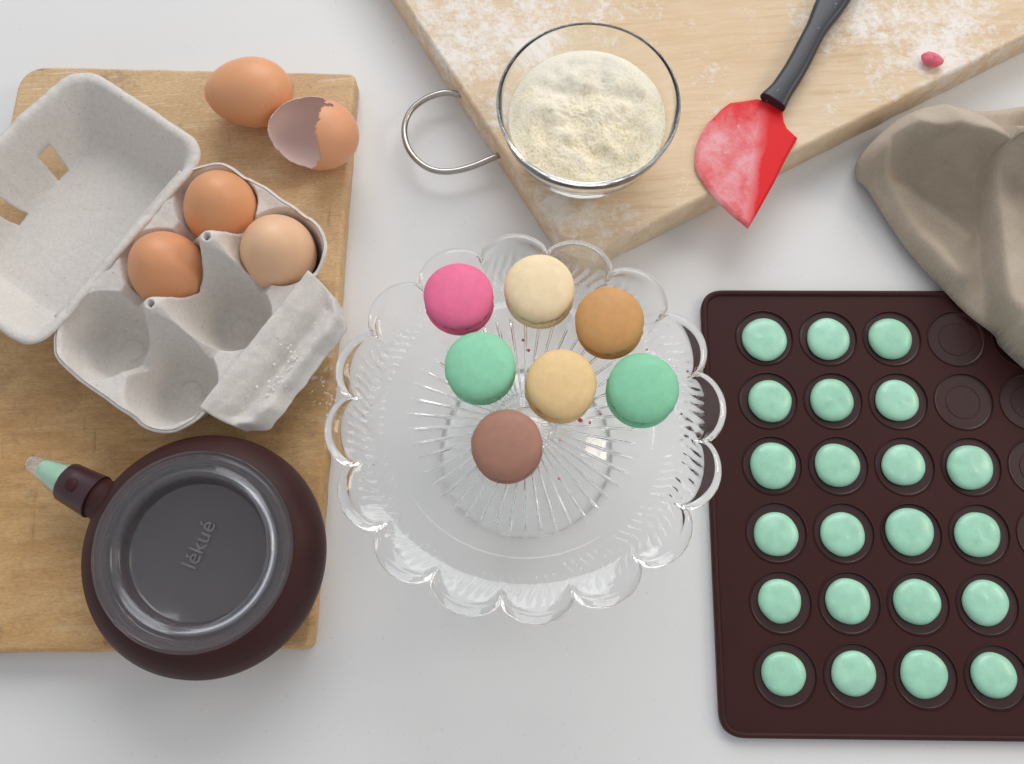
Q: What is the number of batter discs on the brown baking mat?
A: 22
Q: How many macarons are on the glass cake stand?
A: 7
